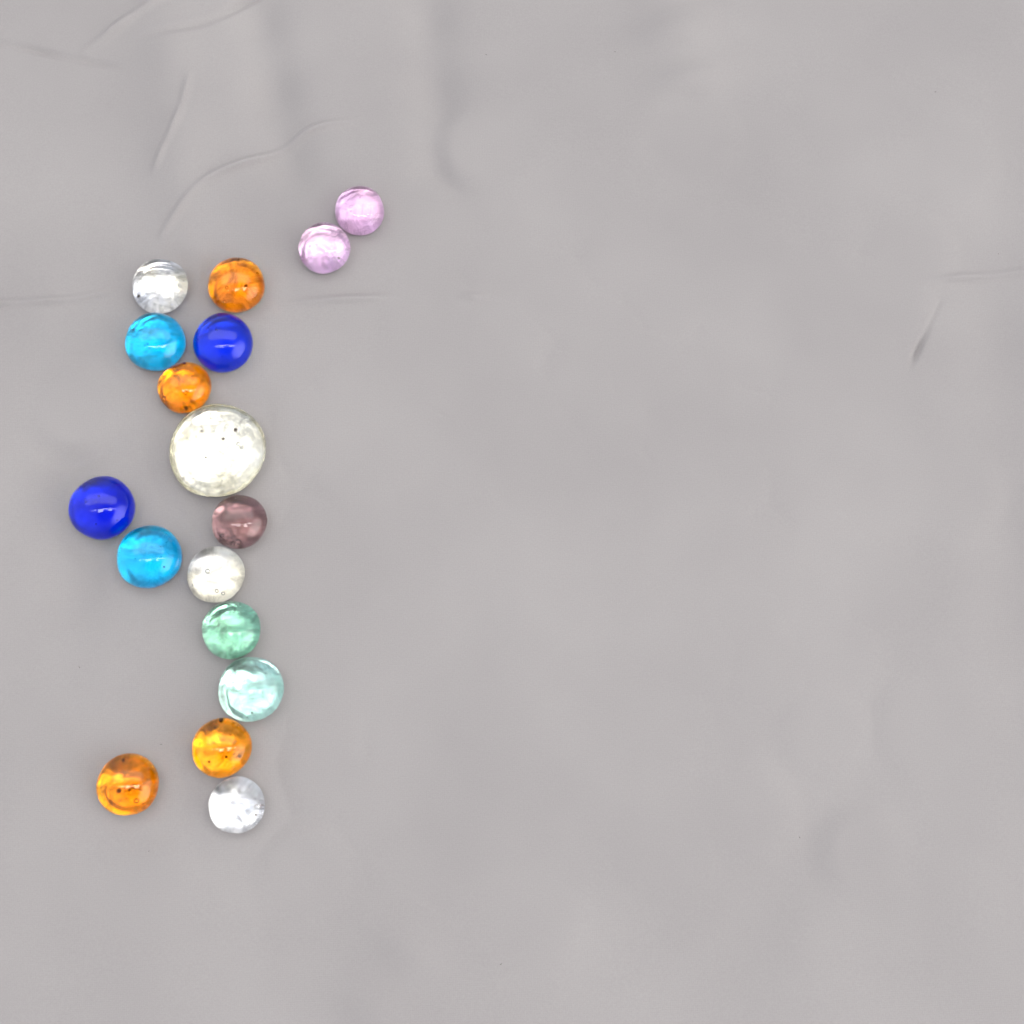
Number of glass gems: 17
